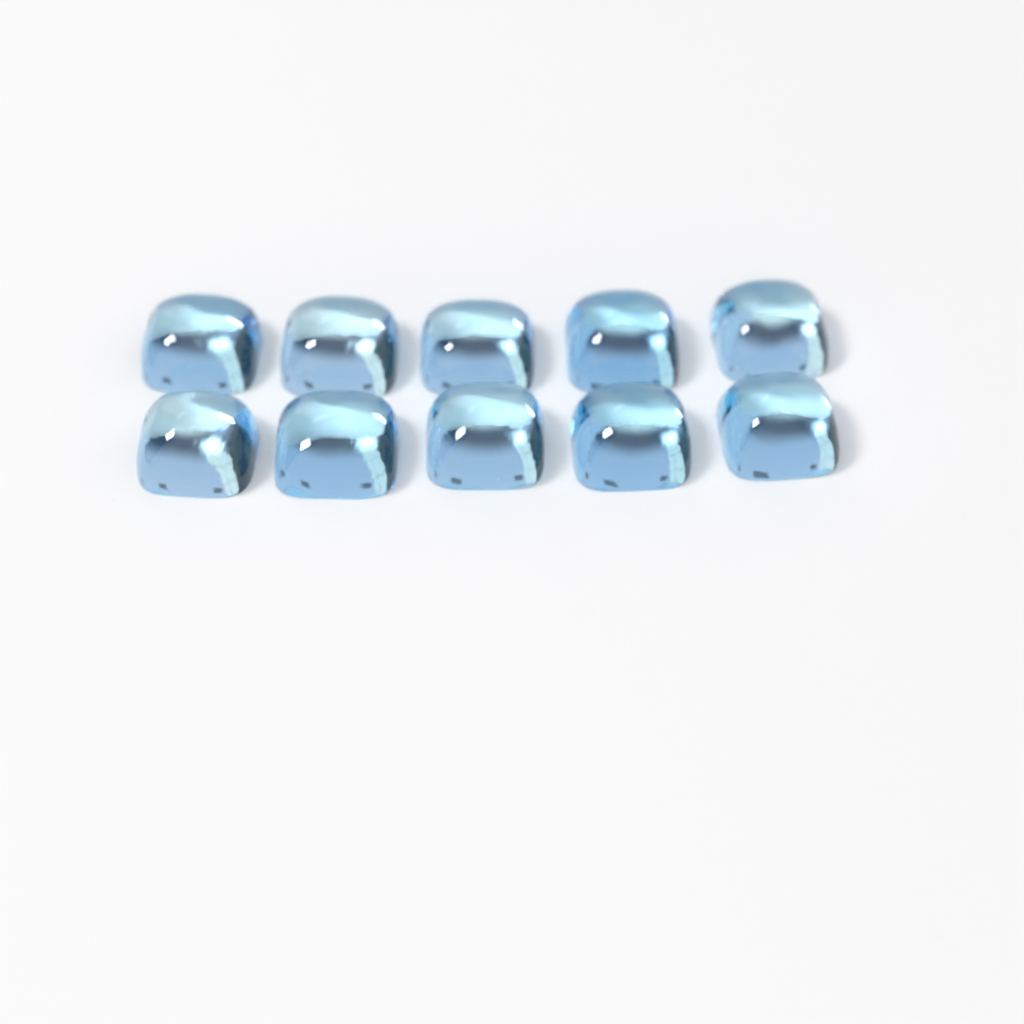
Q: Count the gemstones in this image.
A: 10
